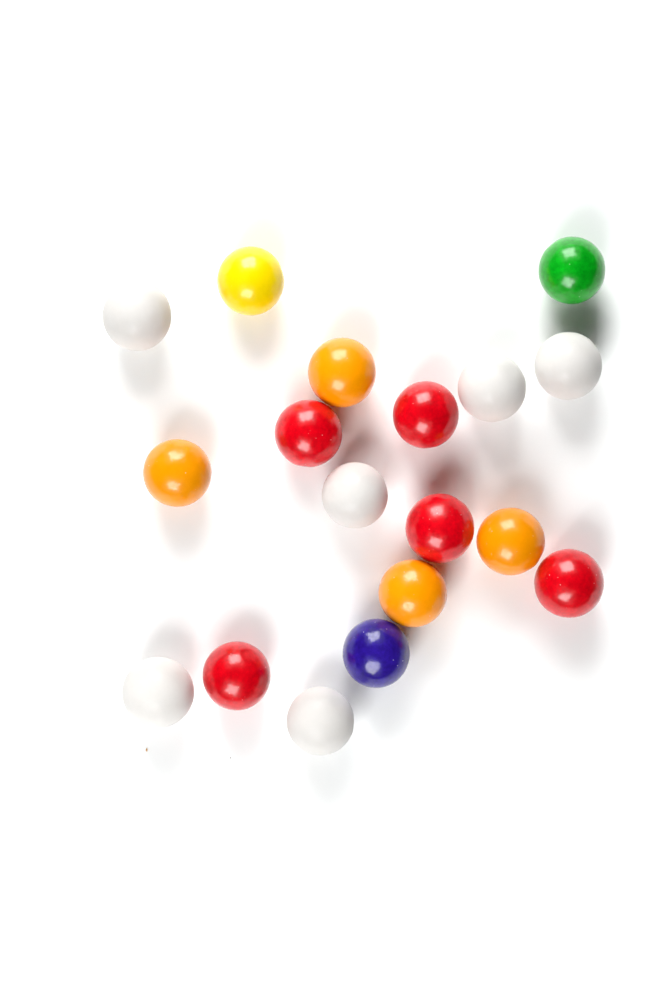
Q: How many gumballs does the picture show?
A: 18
